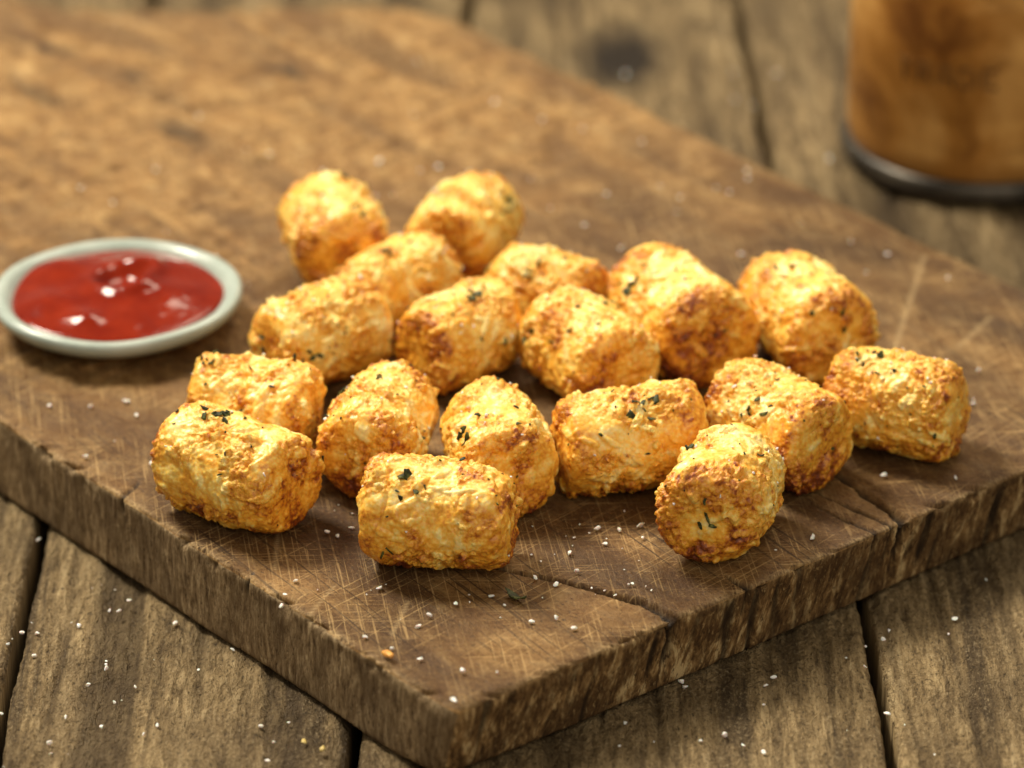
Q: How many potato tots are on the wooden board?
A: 18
